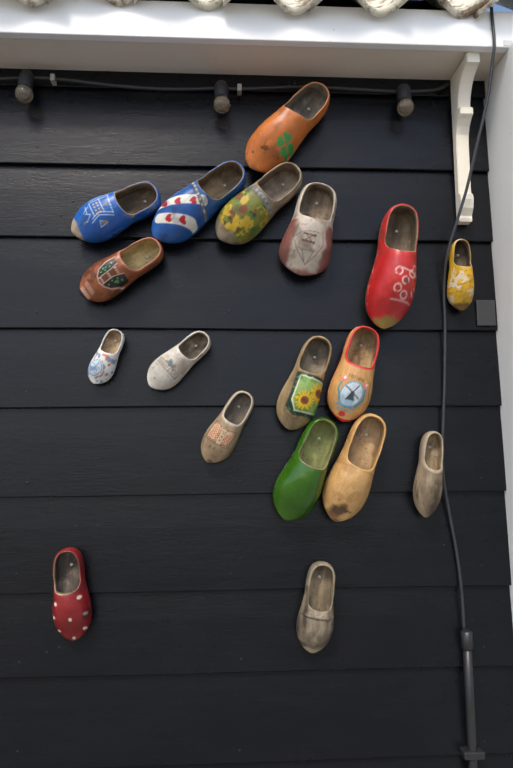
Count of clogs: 18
